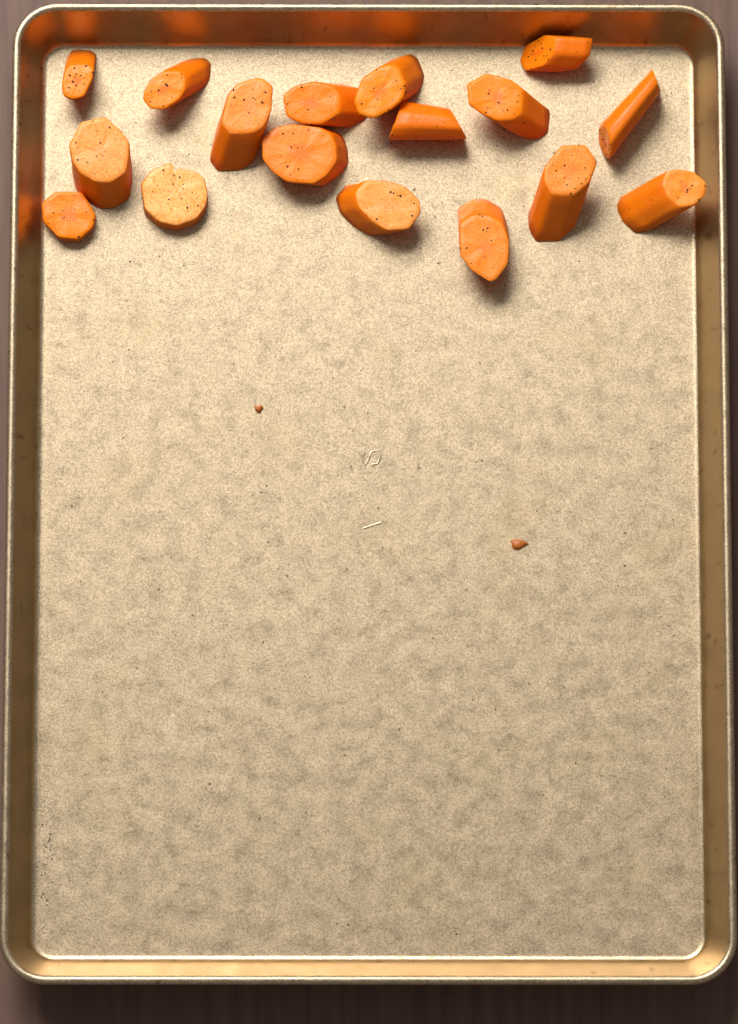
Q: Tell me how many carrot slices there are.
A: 17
